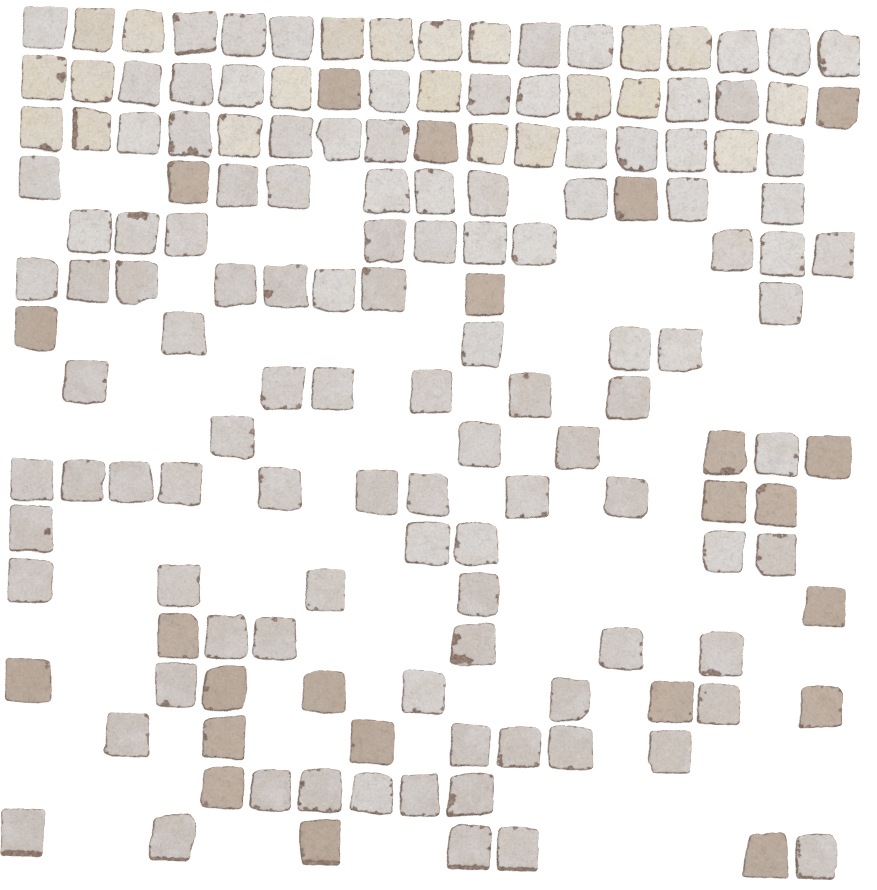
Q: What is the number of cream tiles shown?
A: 21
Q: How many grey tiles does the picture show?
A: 109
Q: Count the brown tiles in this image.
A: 23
